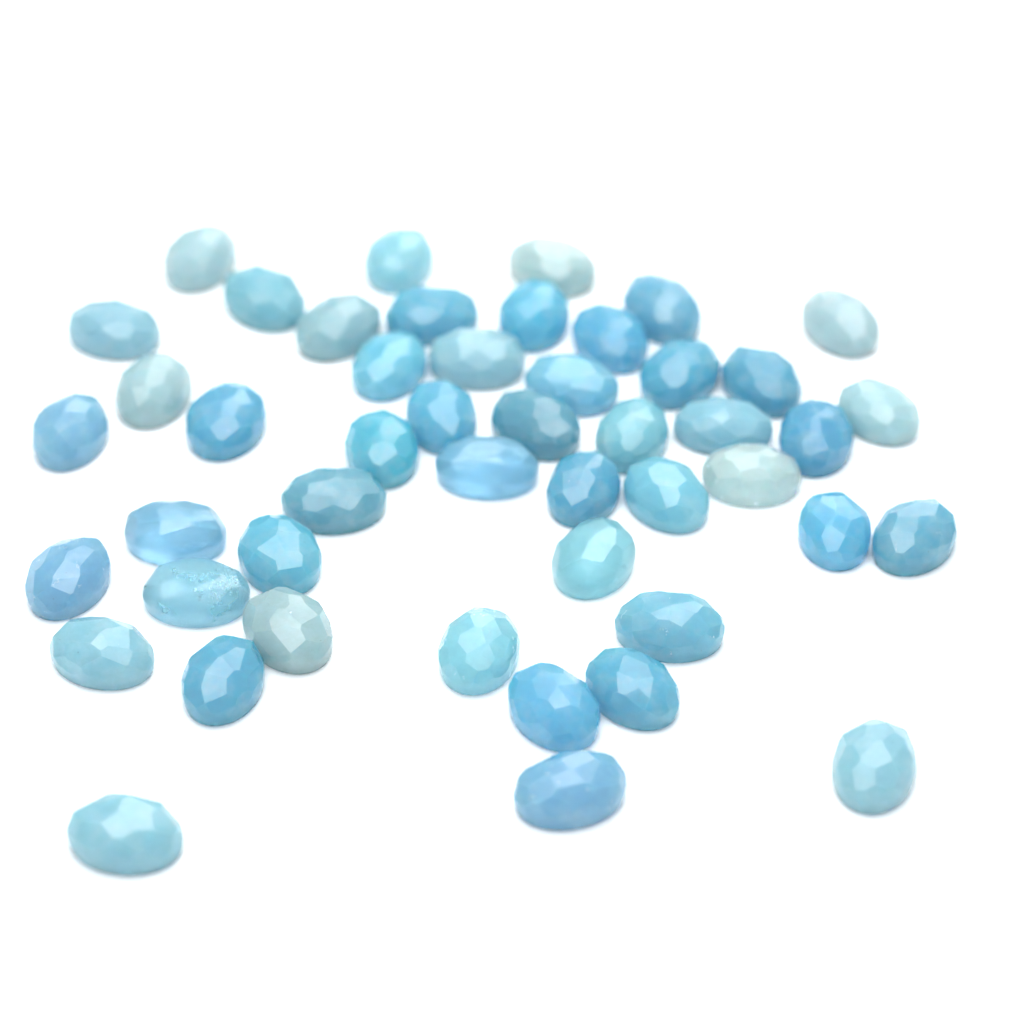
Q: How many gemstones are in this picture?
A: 48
